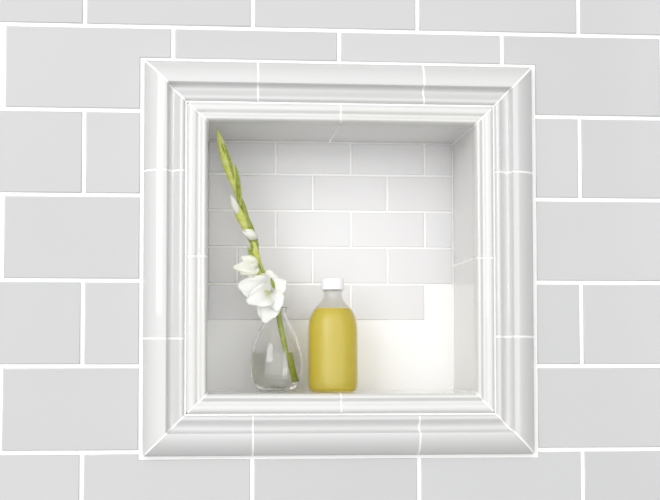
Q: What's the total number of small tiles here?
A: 19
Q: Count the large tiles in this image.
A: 26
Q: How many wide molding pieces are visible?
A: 12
